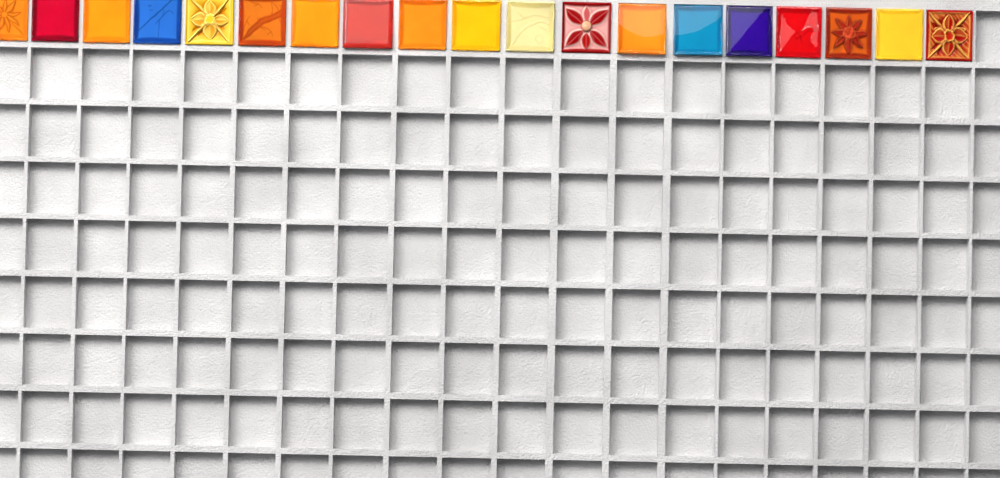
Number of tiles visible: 19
